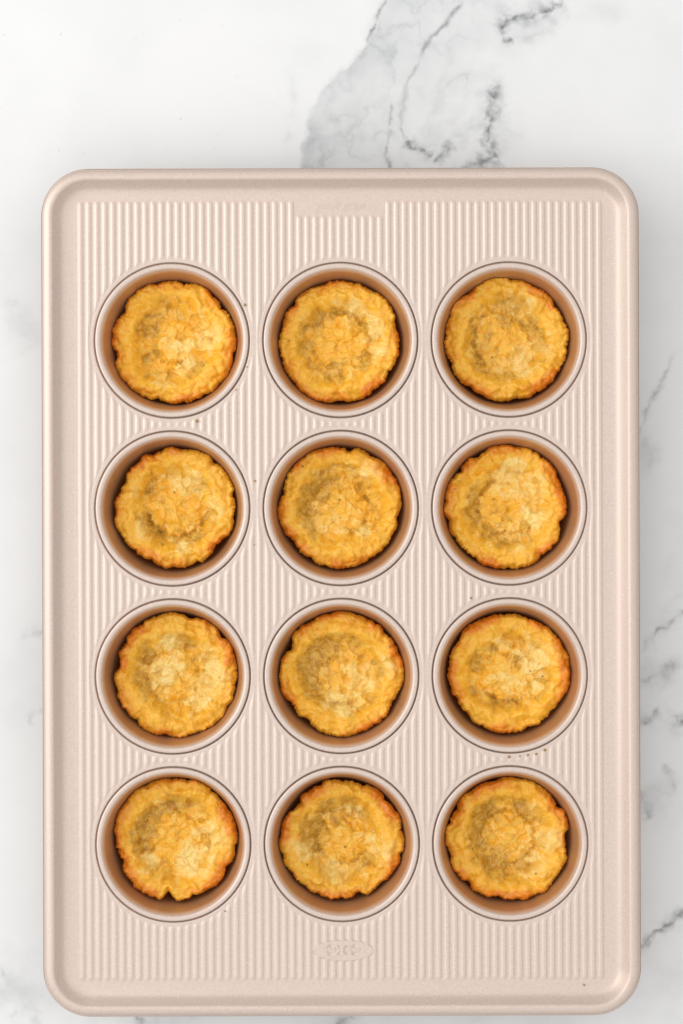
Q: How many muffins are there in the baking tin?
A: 12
